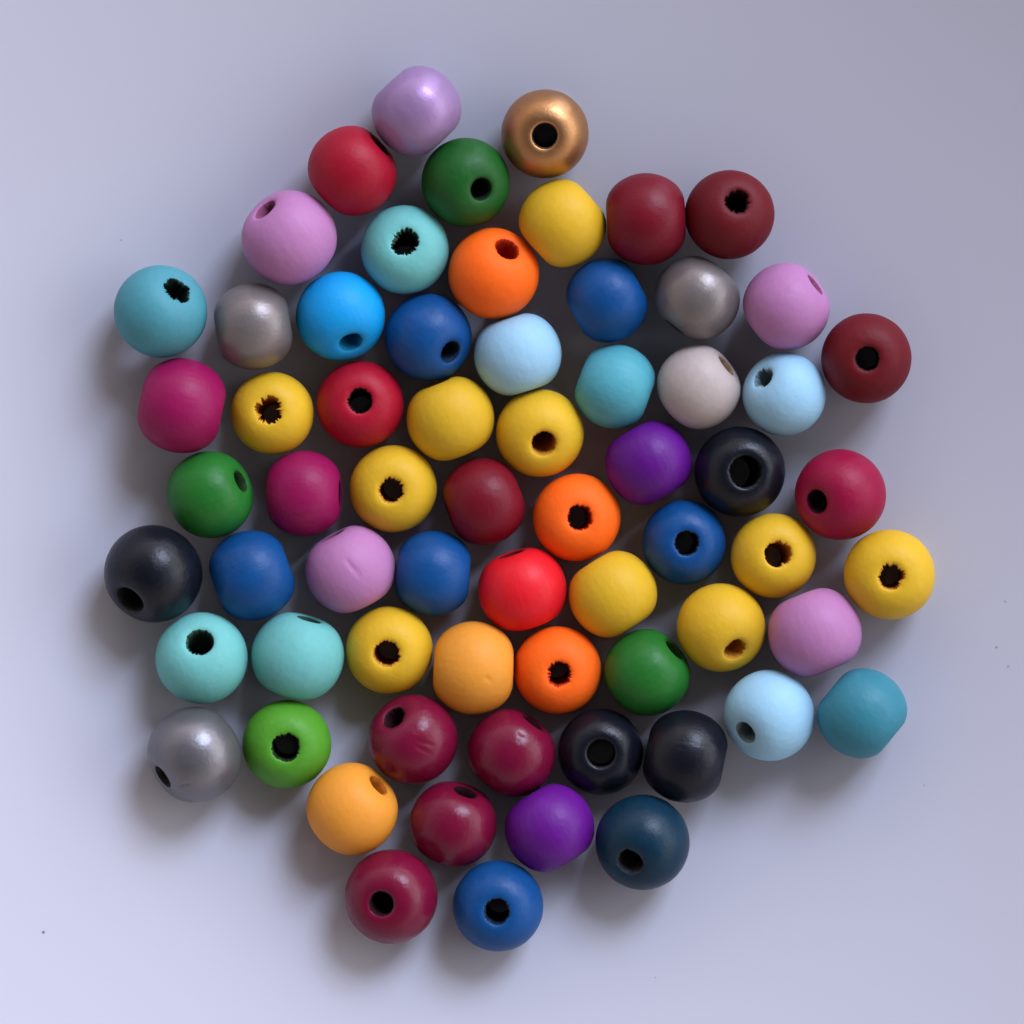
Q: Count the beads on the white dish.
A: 66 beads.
